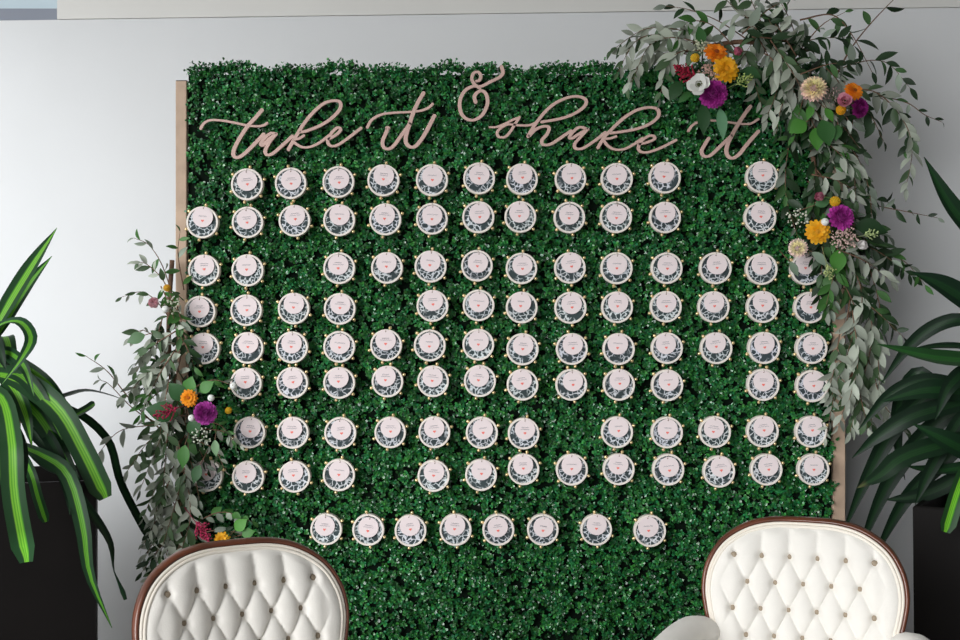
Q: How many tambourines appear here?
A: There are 108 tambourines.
